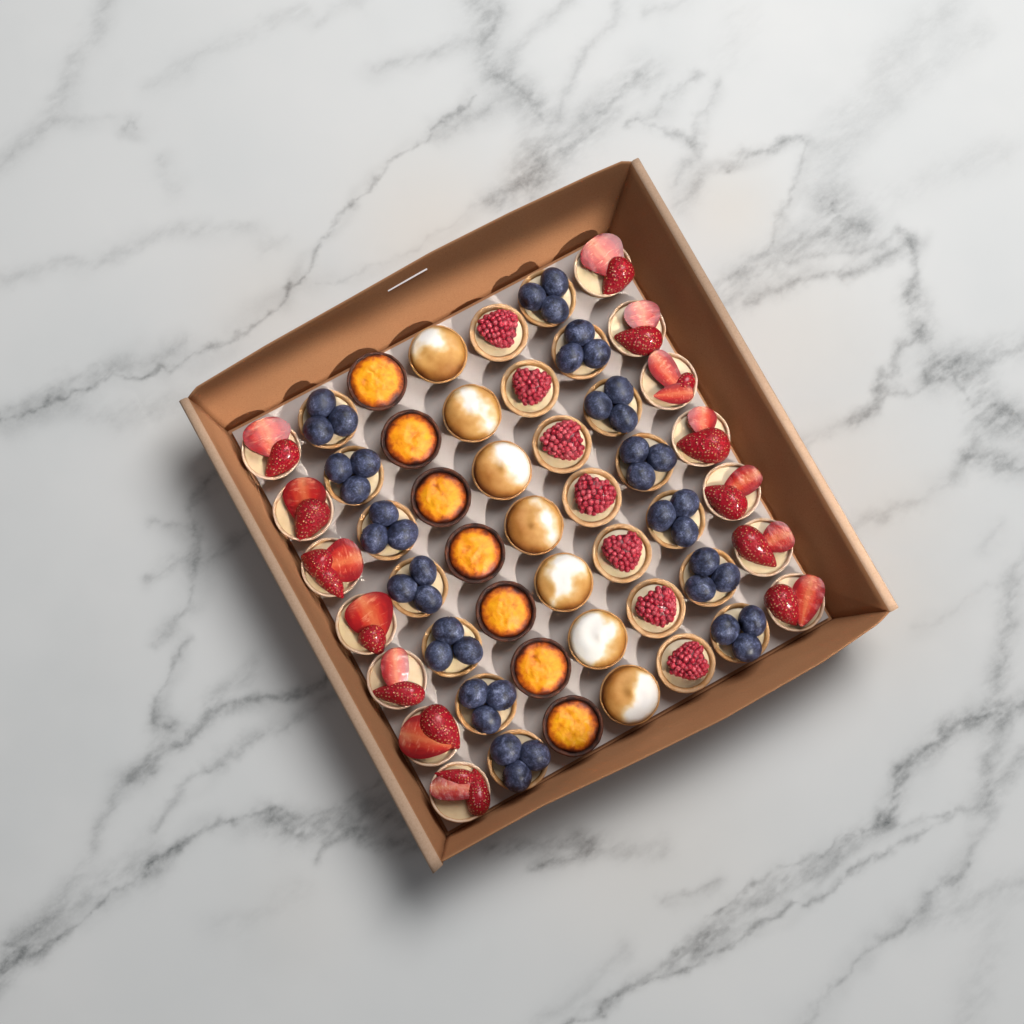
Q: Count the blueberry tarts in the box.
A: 14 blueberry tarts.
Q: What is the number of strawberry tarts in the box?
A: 14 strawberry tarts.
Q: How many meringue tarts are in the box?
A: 7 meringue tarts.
